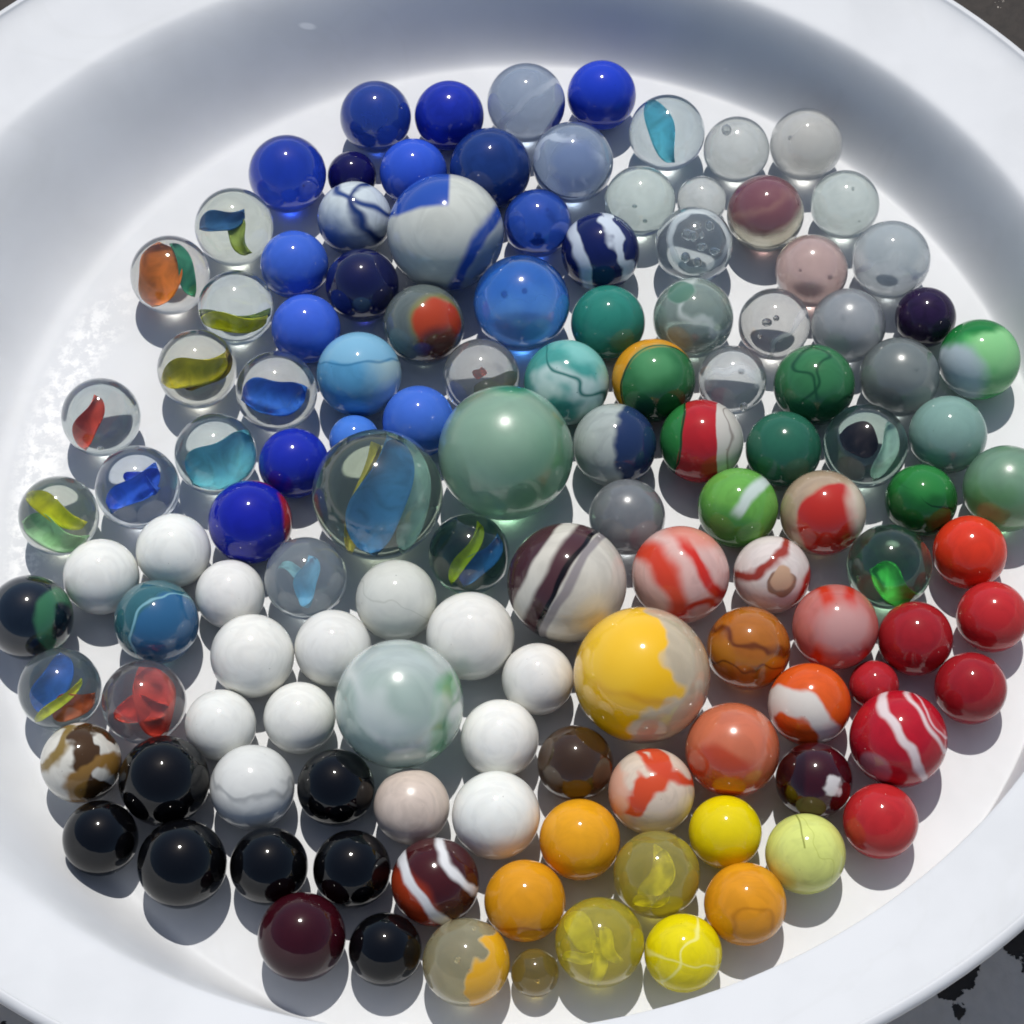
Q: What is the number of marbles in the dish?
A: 126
